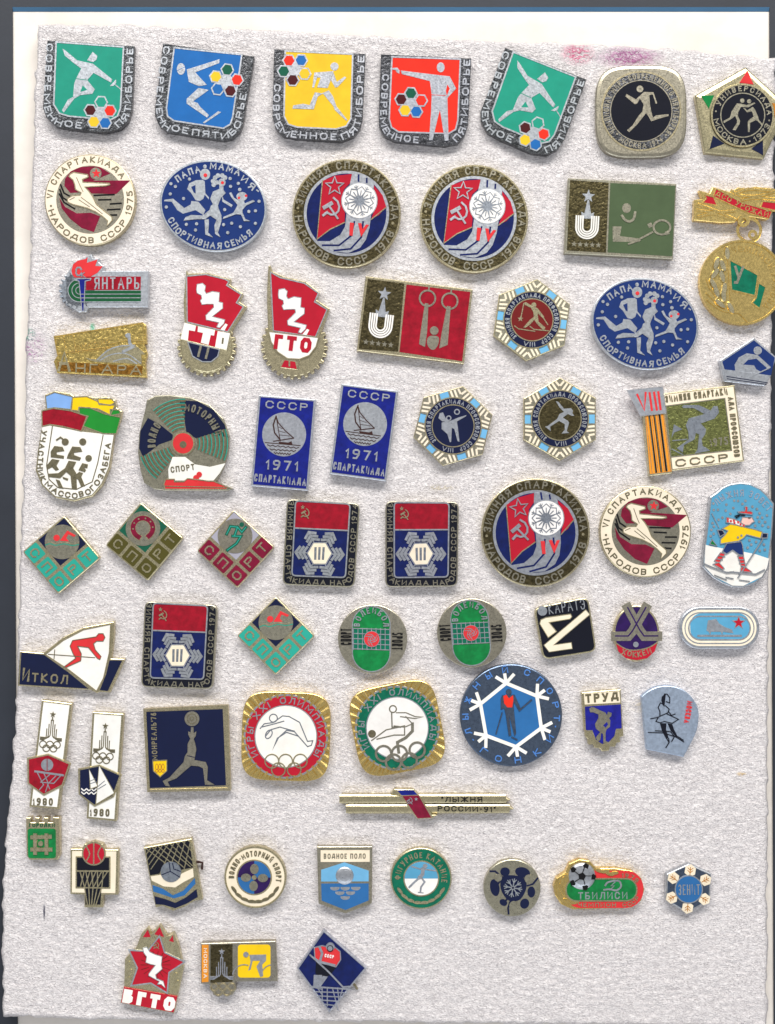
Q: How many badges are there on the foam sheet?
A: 65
